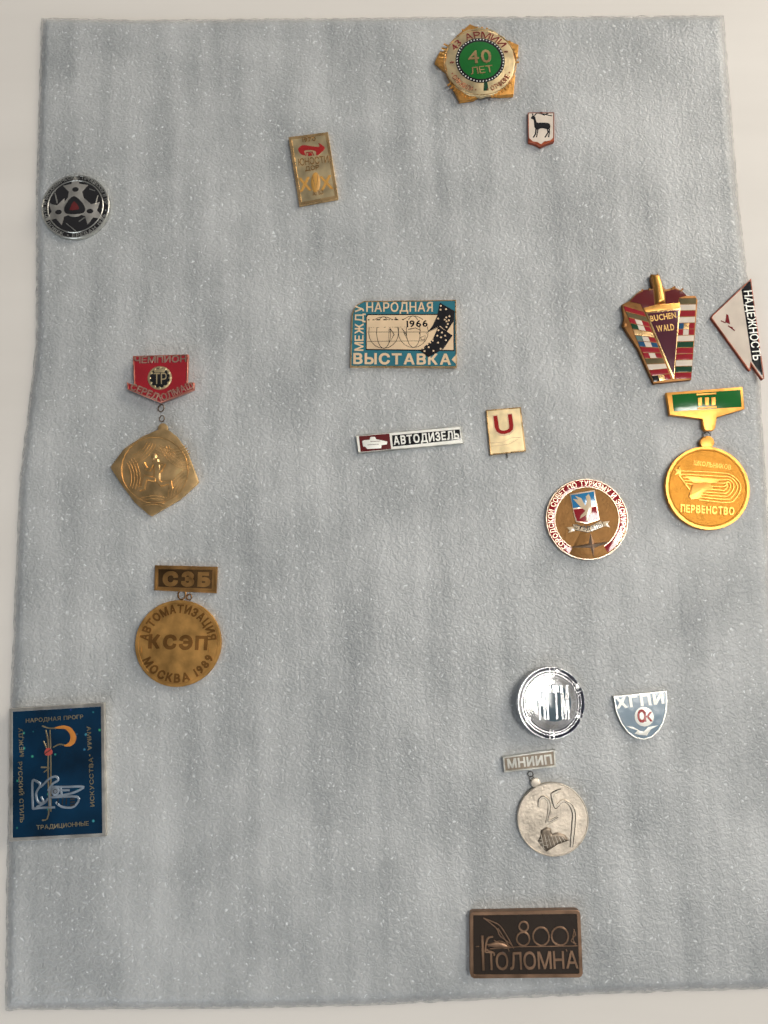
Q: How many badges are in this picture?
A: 18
